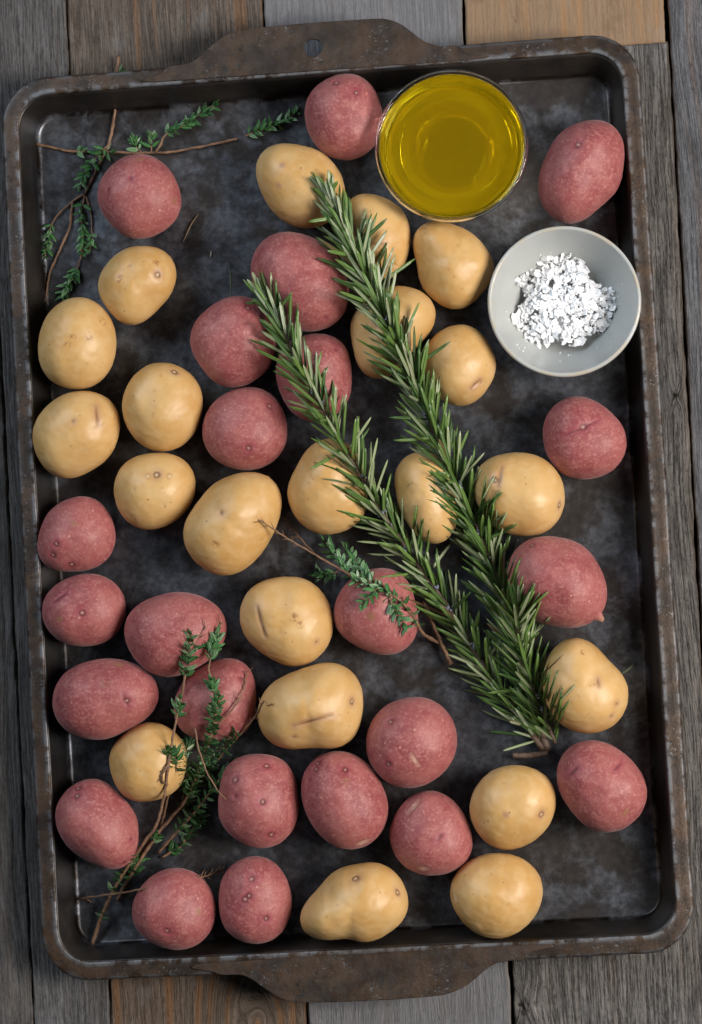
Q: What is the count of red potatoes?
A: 23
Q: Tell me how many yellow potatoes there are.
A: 21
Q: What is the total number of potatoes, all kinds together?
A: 44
